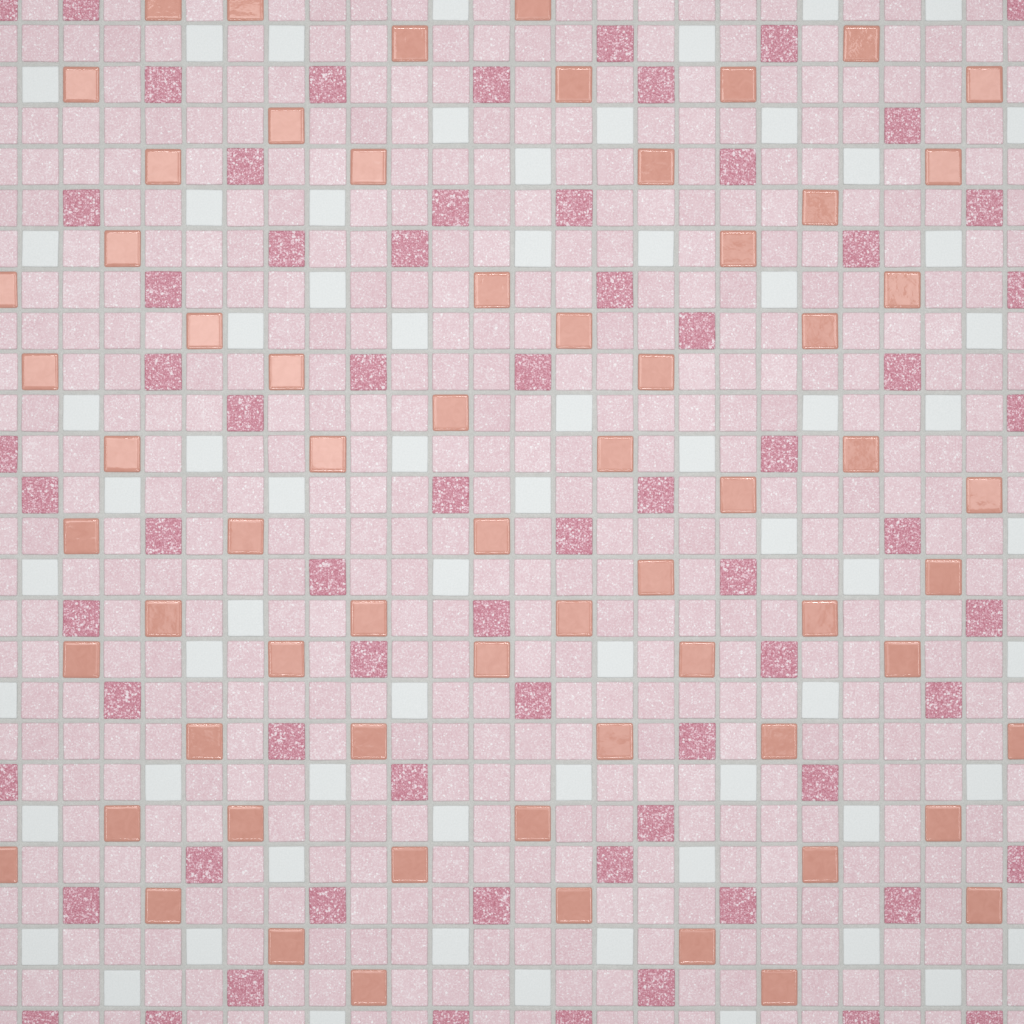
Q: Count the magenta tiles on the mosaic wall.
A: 69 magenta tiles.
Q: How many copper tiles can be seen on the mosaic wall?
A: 66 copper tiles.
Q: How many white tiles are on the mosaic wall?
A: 67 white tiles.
